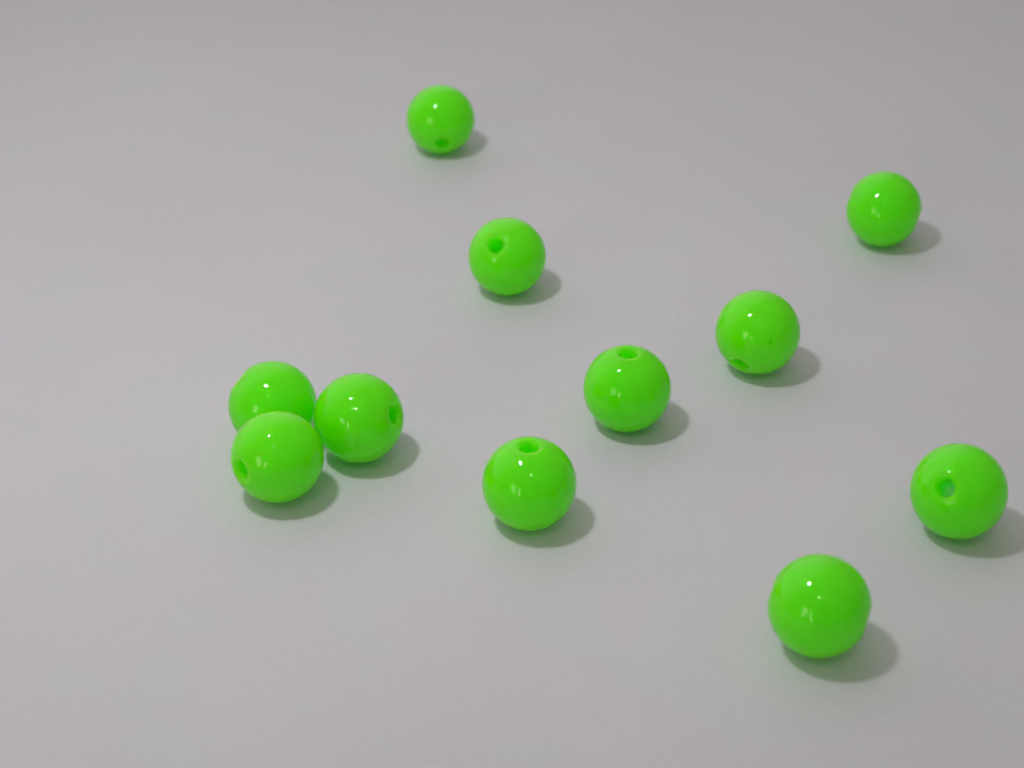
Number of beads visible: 11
